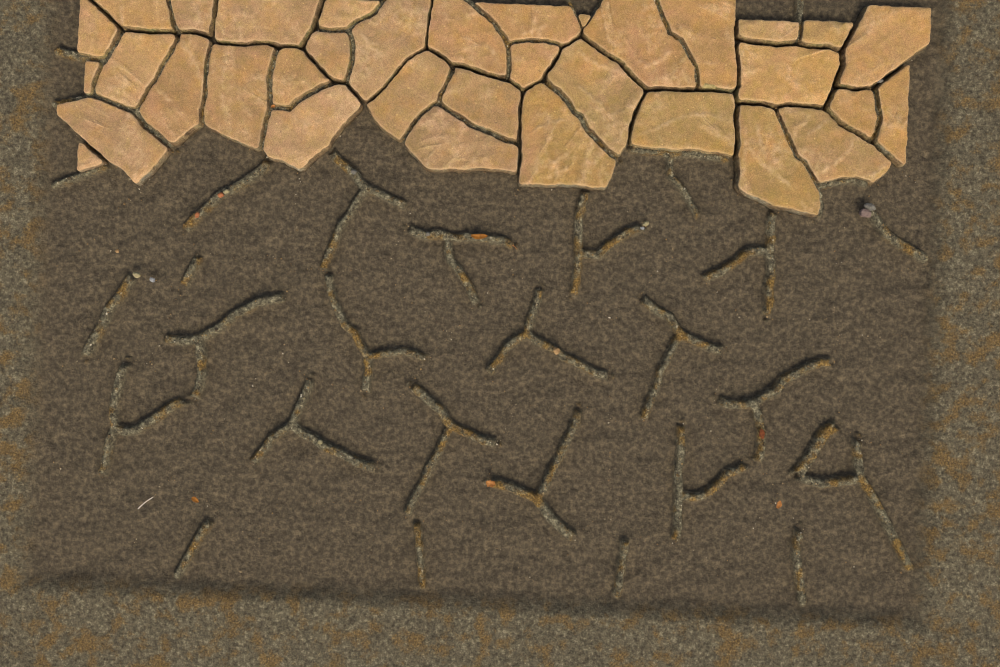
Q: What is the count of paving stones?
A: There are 35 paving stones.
